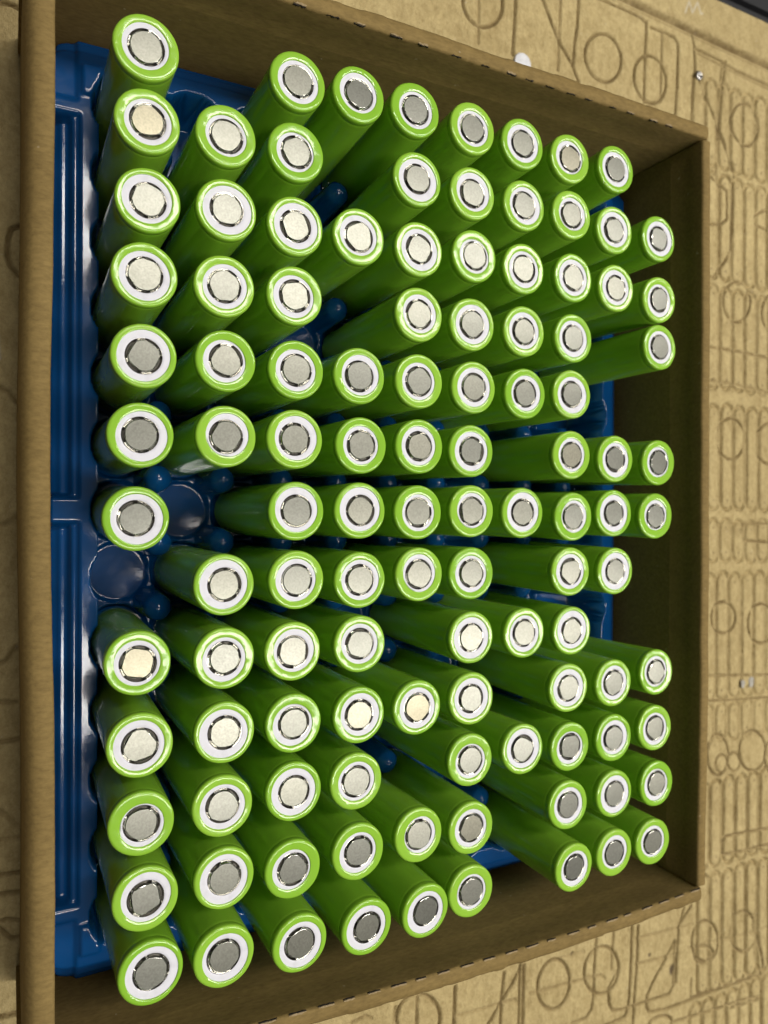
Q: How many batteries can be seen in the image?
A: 111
